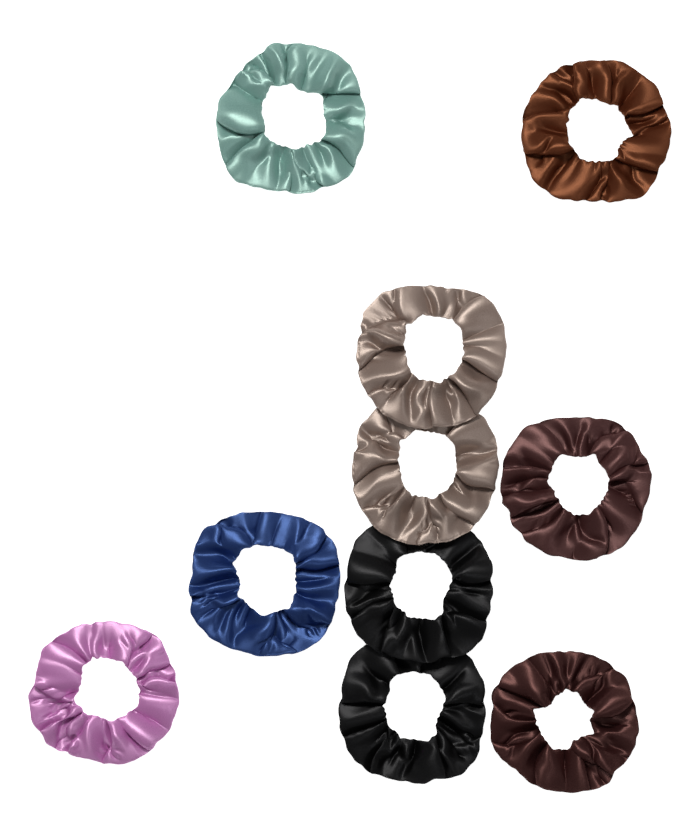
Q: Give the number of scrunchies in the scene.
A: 10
